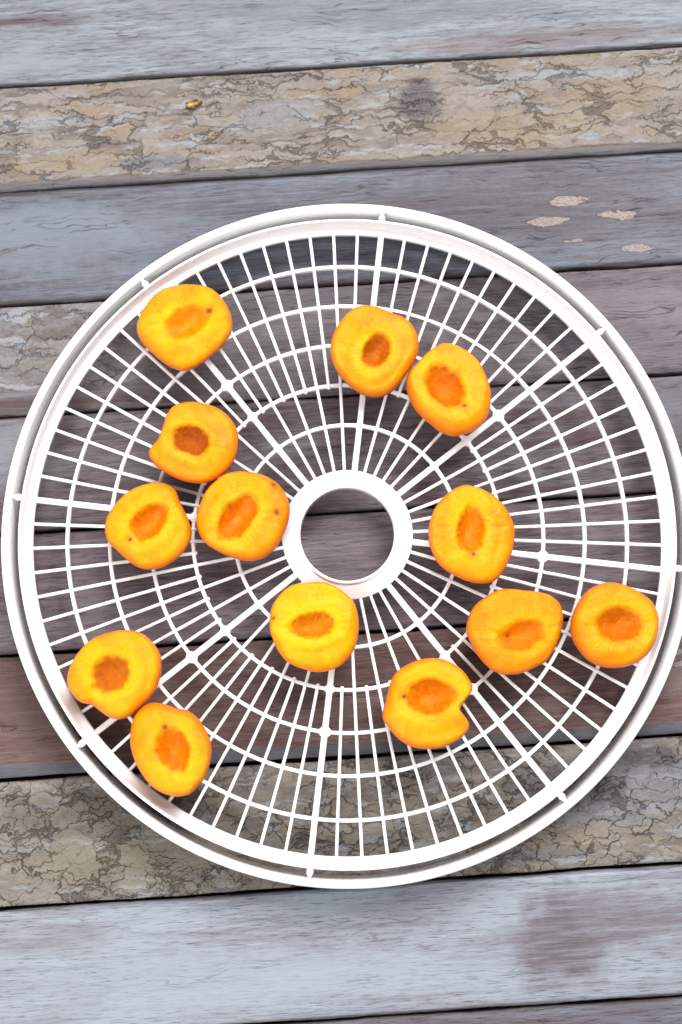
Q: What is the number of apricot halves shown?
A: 13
